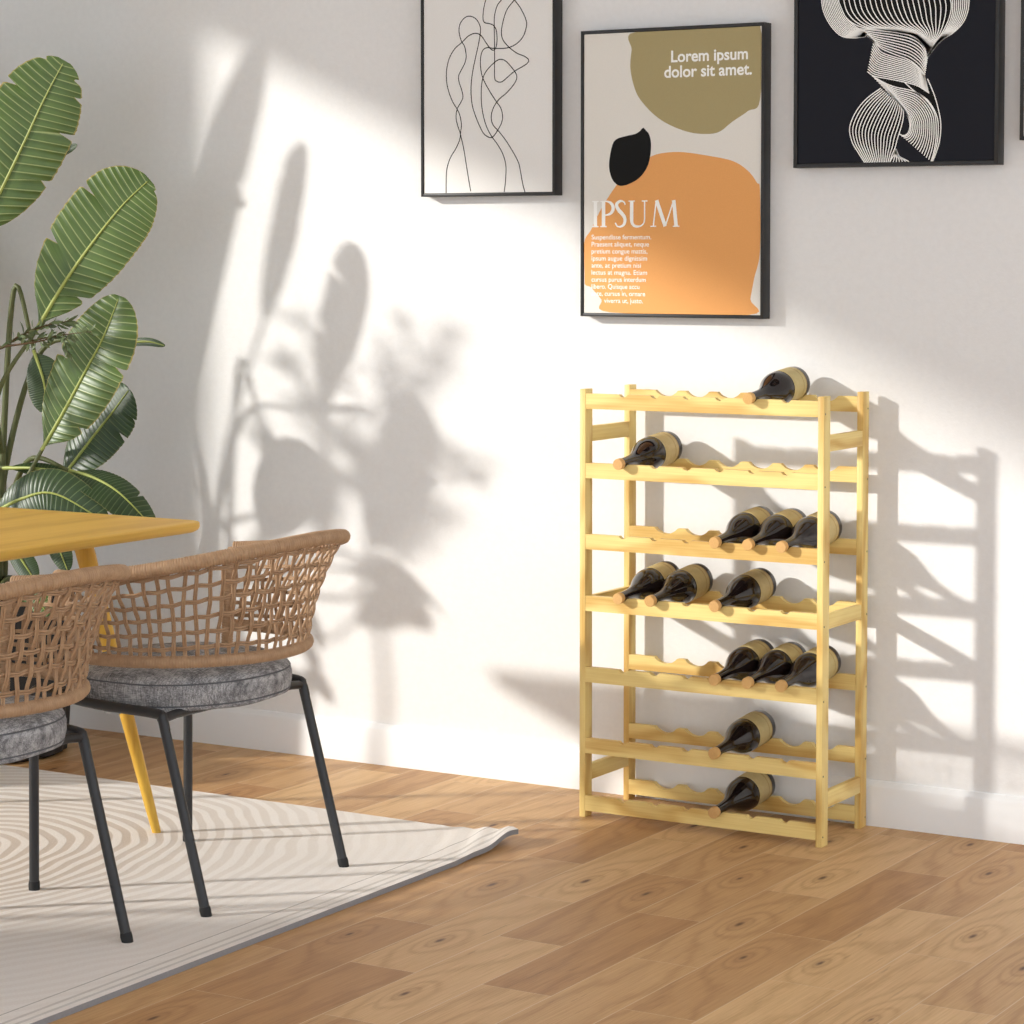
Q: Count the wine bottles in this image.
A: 13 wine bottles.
